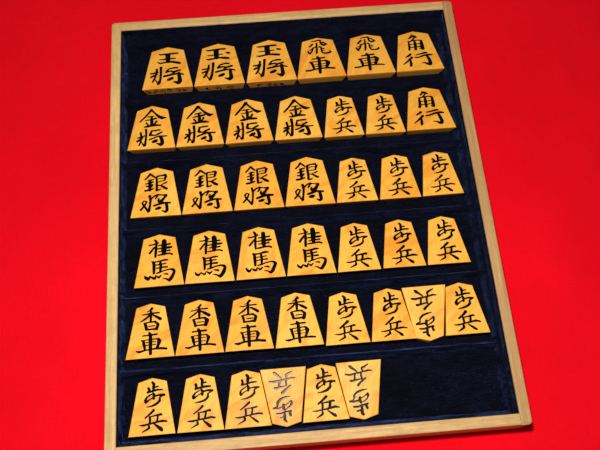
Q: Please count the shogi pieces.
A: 41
